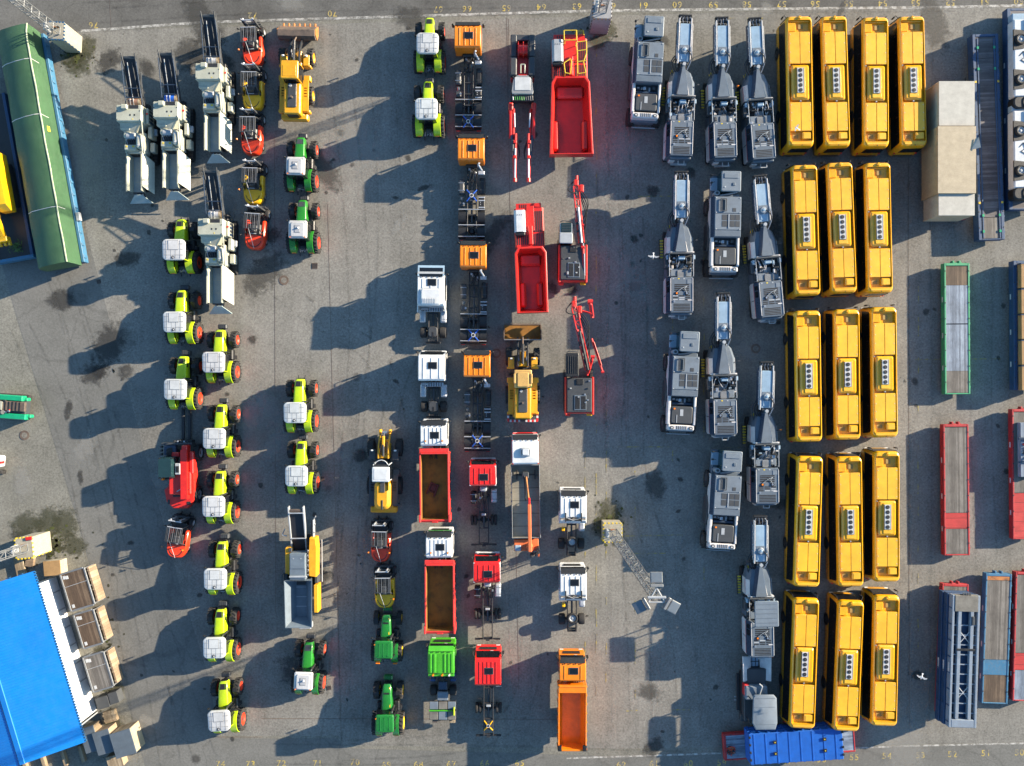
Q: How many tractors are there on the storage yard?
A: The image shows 18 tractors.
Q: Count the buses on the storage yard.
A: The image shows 16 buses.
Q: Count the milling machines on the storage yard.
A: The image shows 8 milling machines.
